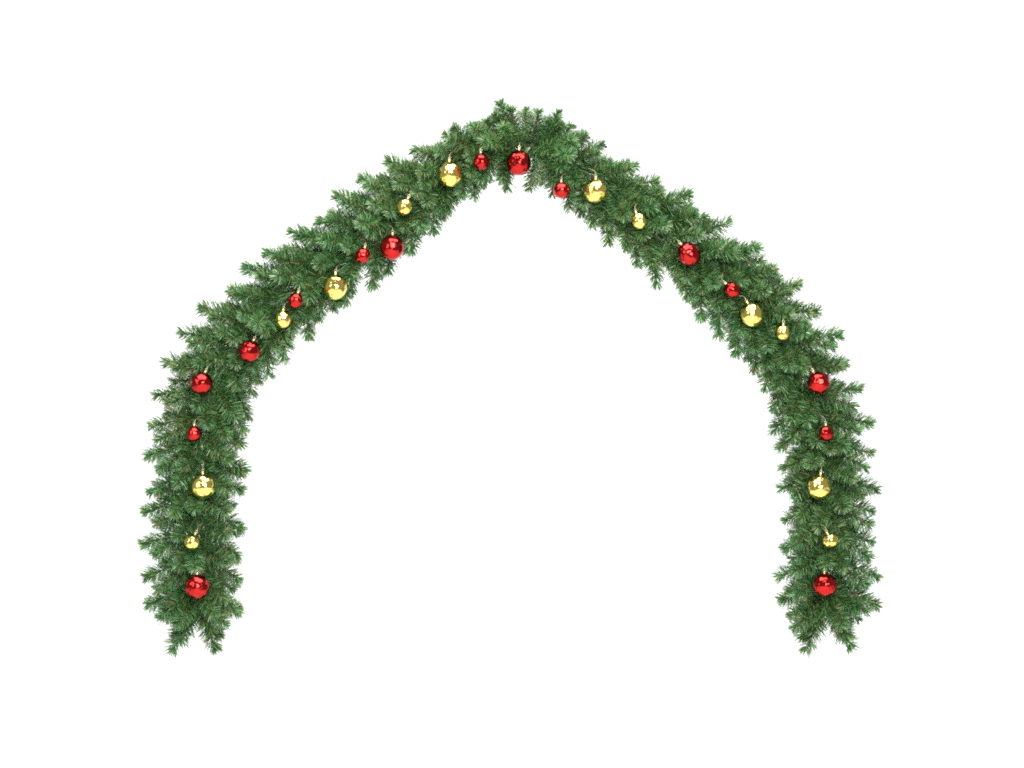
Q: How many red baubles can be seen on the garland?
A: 15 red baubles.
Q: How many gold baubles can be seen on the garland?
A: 12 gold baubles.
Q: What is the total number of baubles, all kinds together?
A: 27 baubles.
